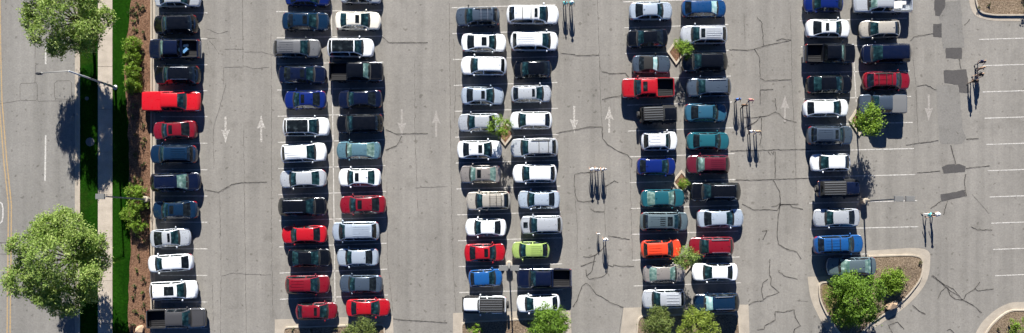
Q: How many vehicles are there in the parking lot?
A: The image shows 103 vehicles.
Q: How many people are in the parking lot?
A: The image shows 18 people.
